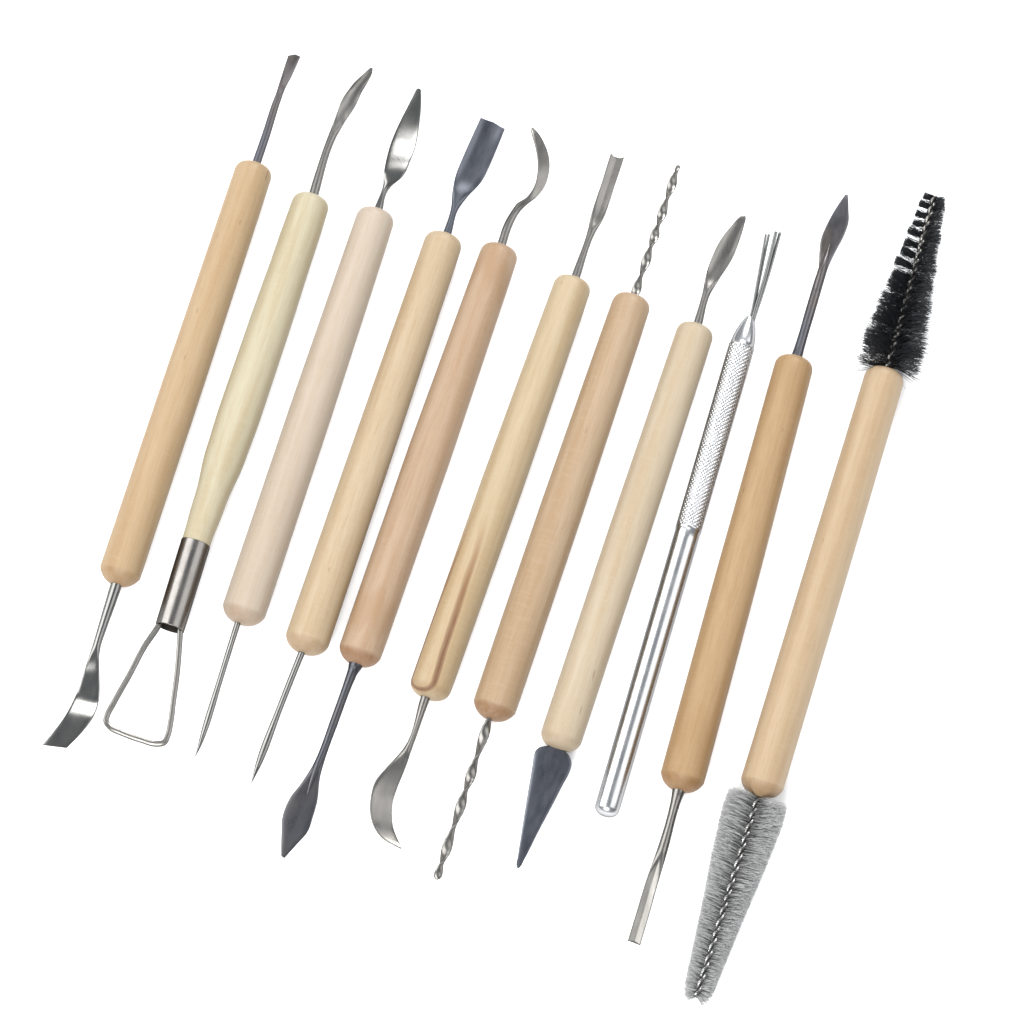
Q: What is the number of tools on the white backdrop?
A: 11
